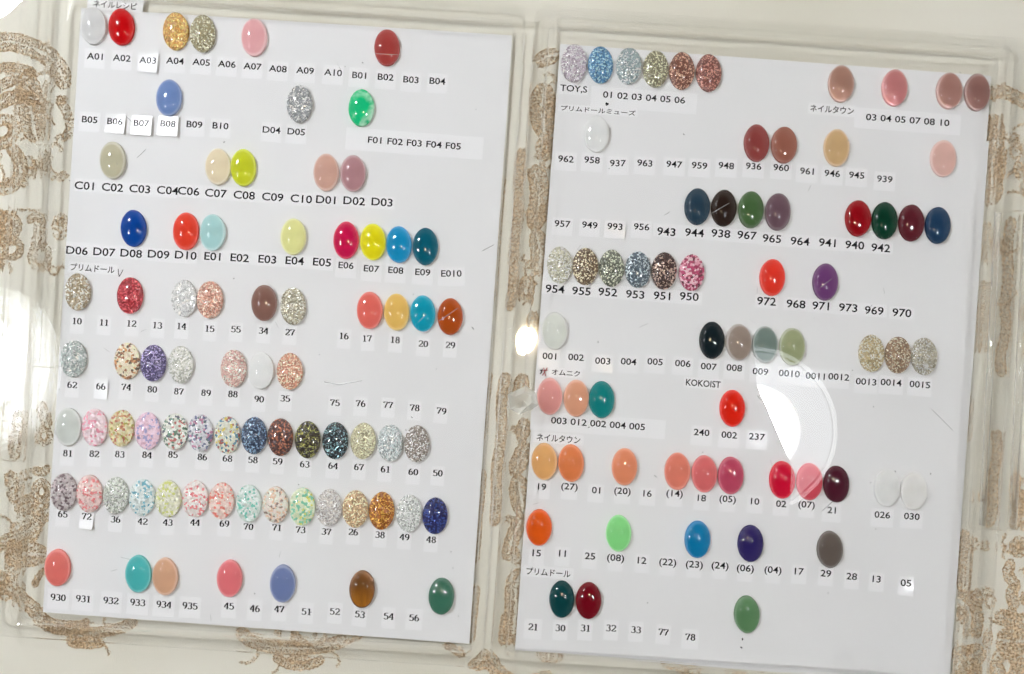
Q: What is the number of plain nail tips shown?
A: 80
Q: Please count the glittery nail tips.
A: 57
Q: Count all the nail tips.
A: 137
